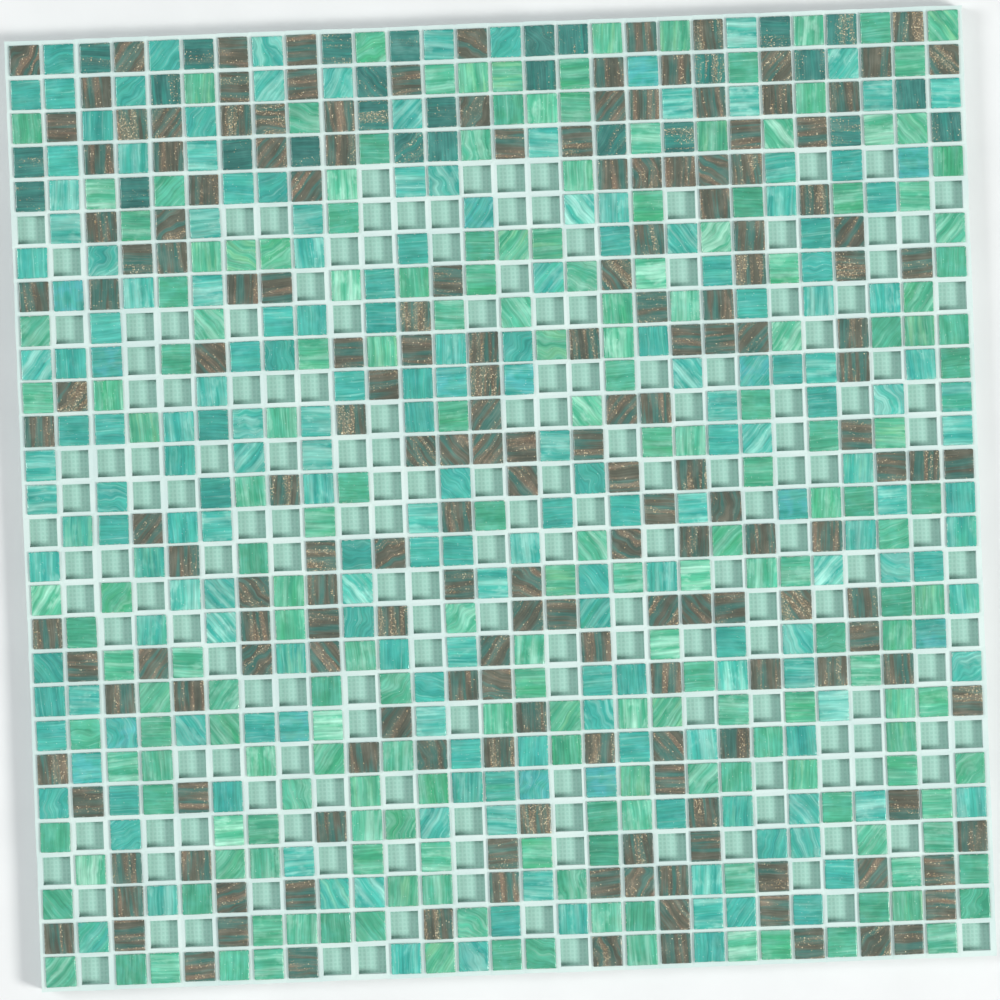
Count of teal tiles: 27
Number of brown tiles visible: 184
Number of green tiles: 200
